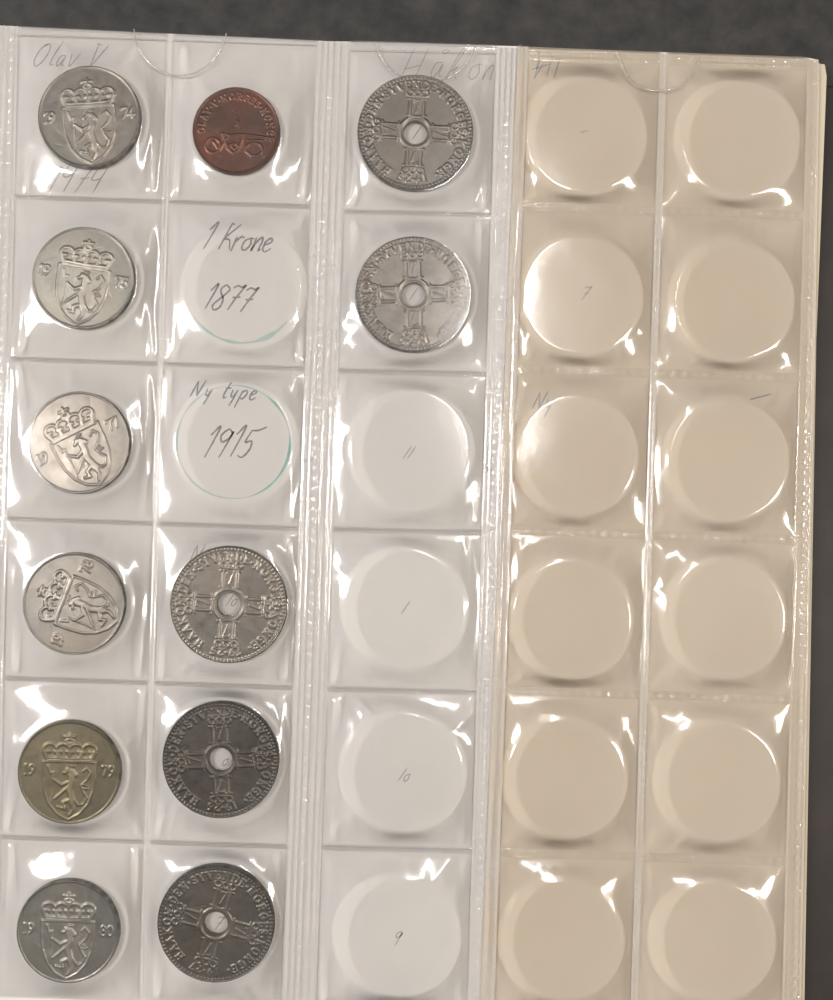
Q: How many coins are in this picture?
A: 12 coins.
